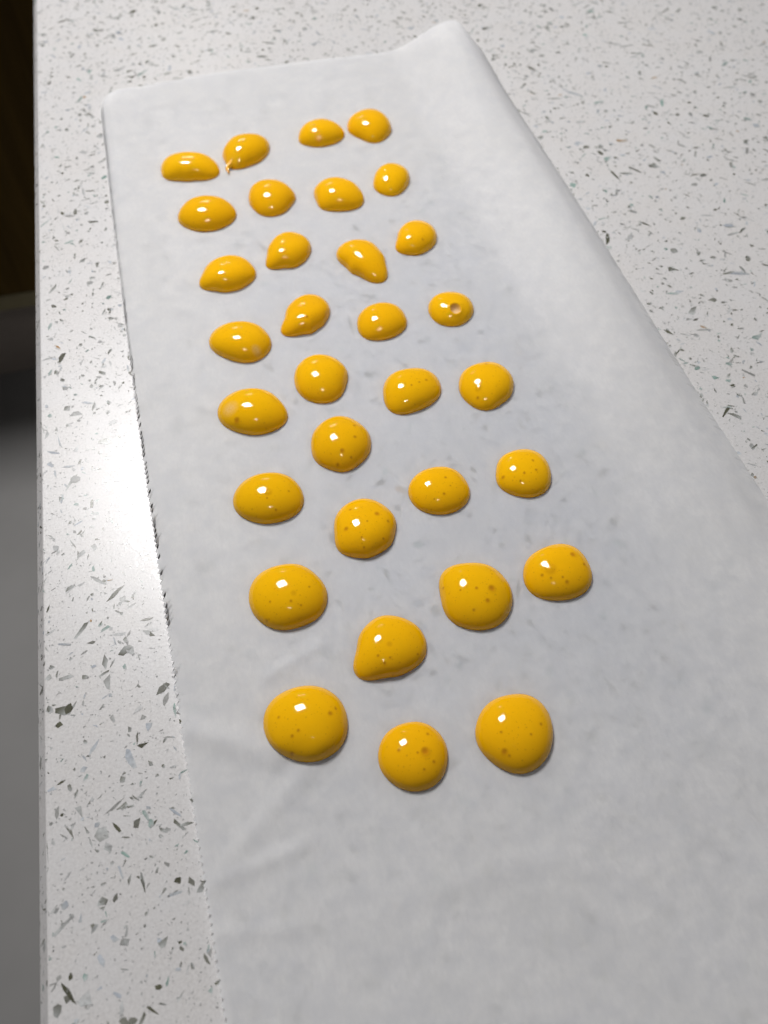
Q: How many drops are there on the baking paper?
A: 32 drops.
